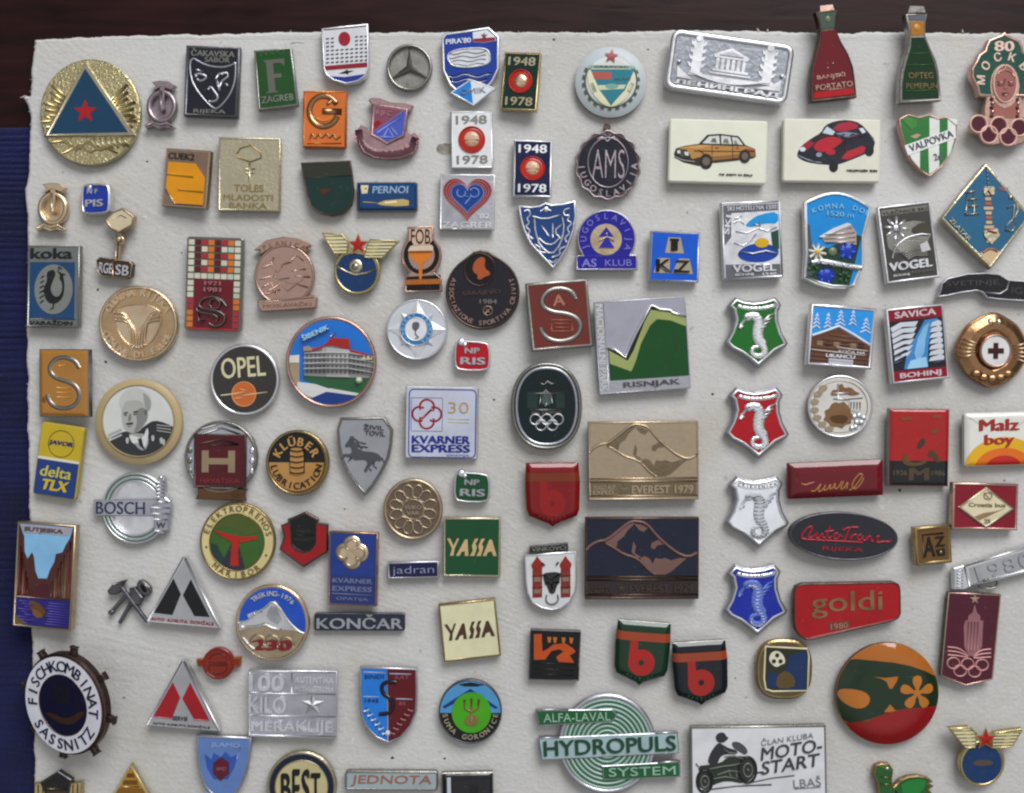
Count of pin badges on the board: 113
